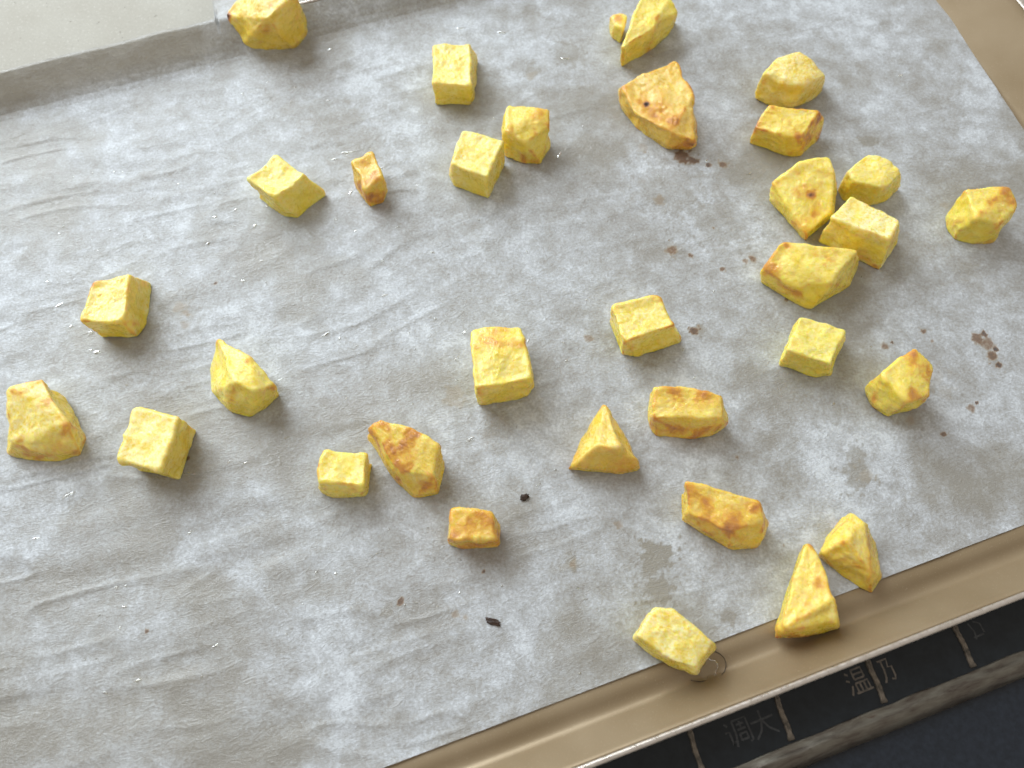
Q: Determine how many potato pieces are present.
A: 33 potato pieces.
